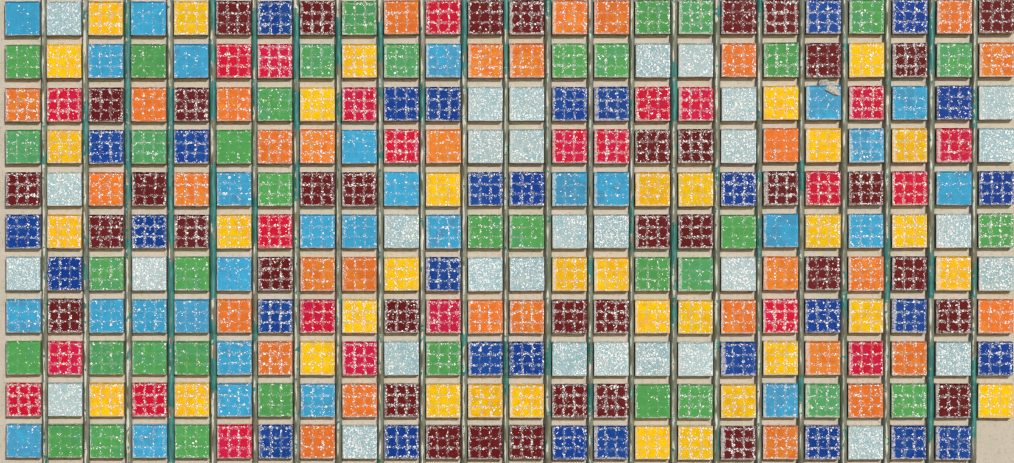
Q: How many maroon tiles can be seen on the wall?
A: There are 39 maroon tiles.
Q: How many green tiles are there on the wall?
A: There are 38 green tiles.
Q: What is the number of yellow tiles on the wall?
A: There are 36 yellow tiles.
